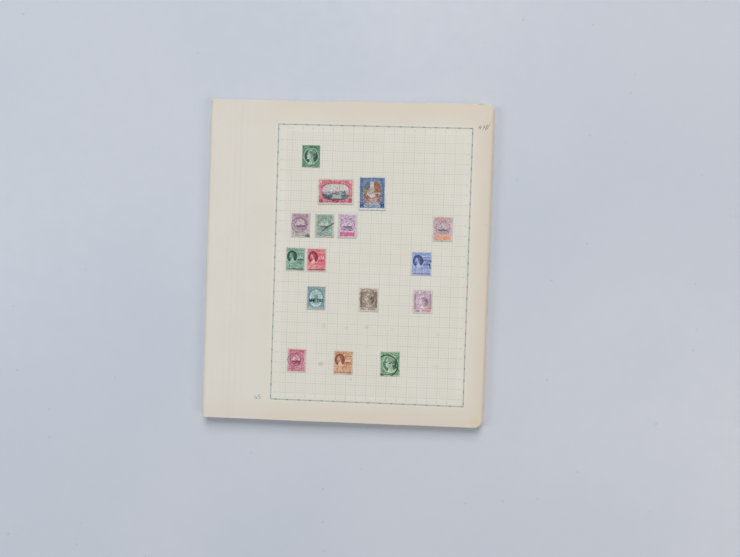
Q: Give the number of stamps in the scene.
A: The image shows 16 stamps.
